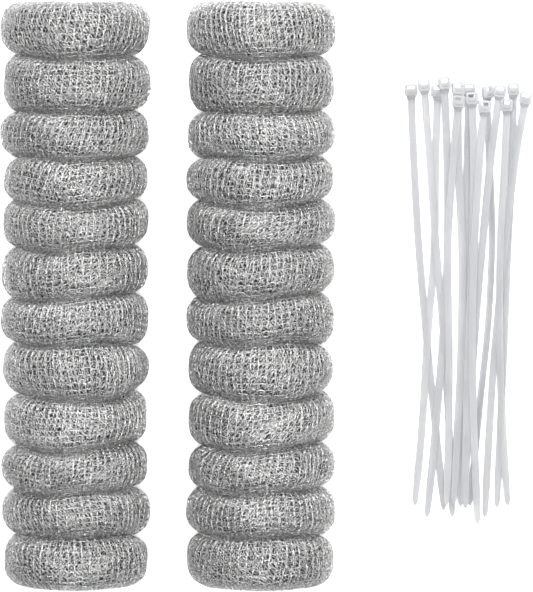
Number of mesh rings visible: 24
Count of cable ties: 14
